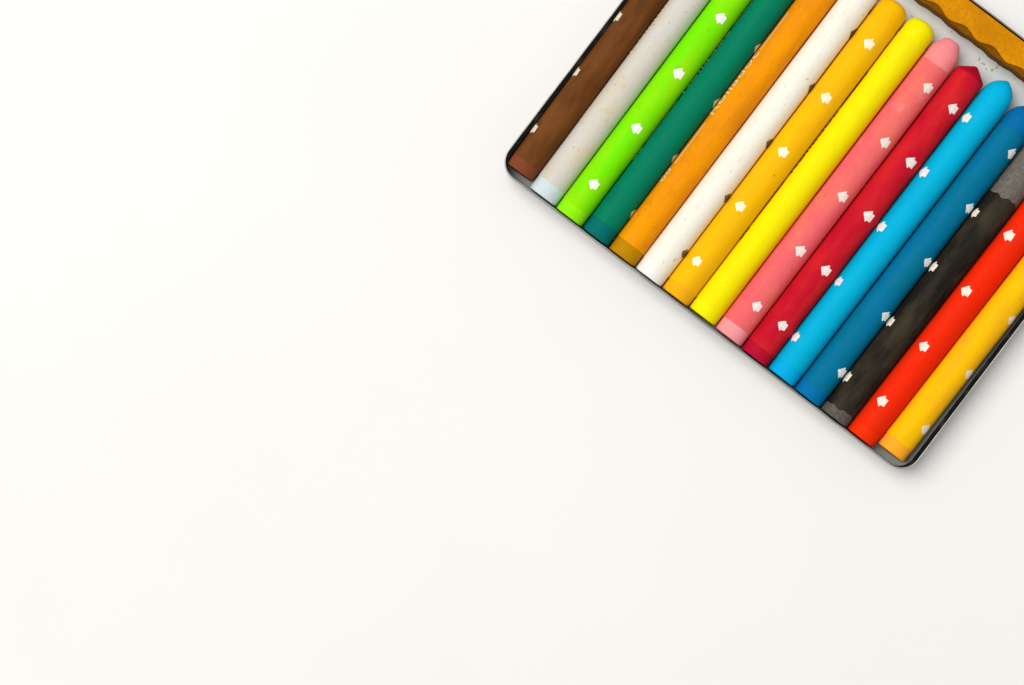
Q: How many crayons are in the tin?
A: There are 15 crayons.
